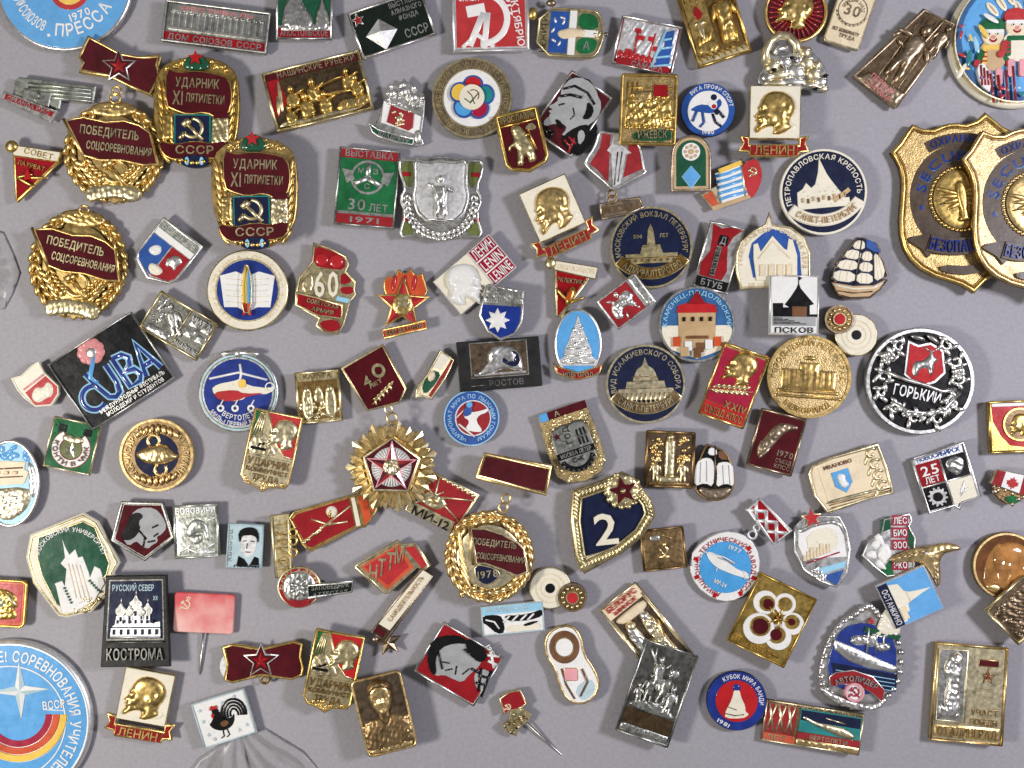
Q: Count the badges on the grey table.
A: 117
